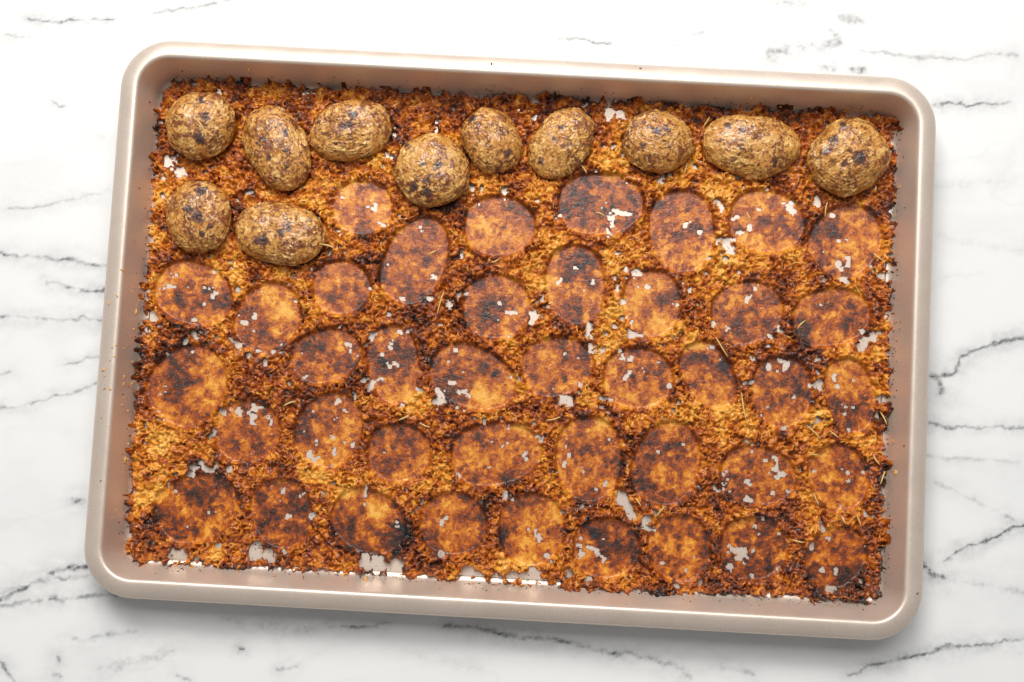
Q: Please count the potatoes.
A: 11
